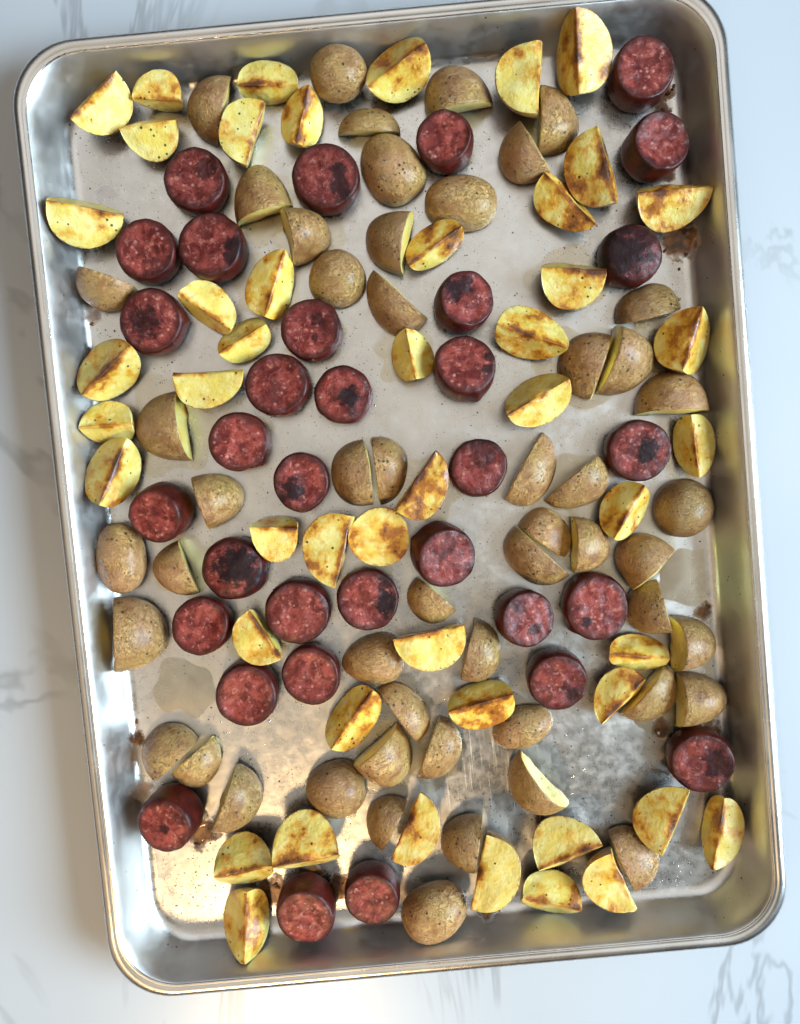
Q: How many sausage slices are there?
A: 33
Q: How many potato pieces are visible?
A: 100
